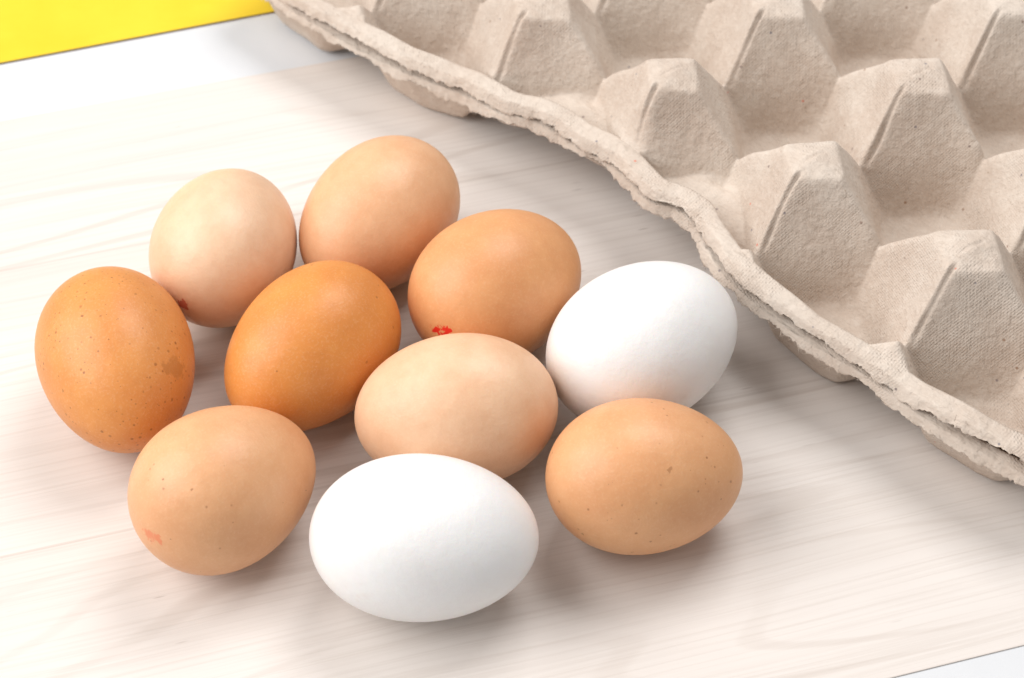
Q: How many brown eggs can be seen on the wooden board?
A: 8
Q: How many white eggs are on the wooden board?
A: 2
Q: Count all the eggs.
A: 10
